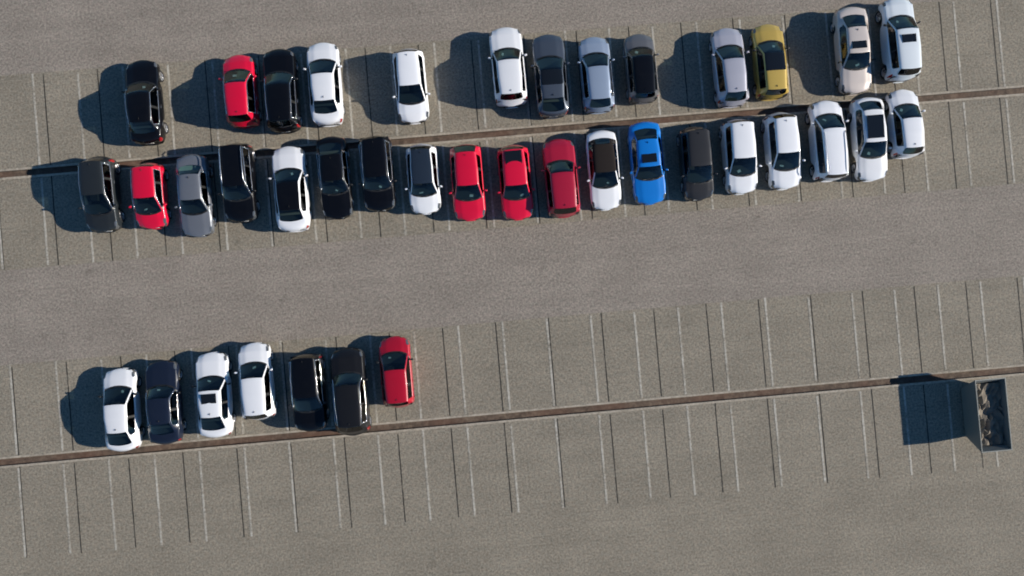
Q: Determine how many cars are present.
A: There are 39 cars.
